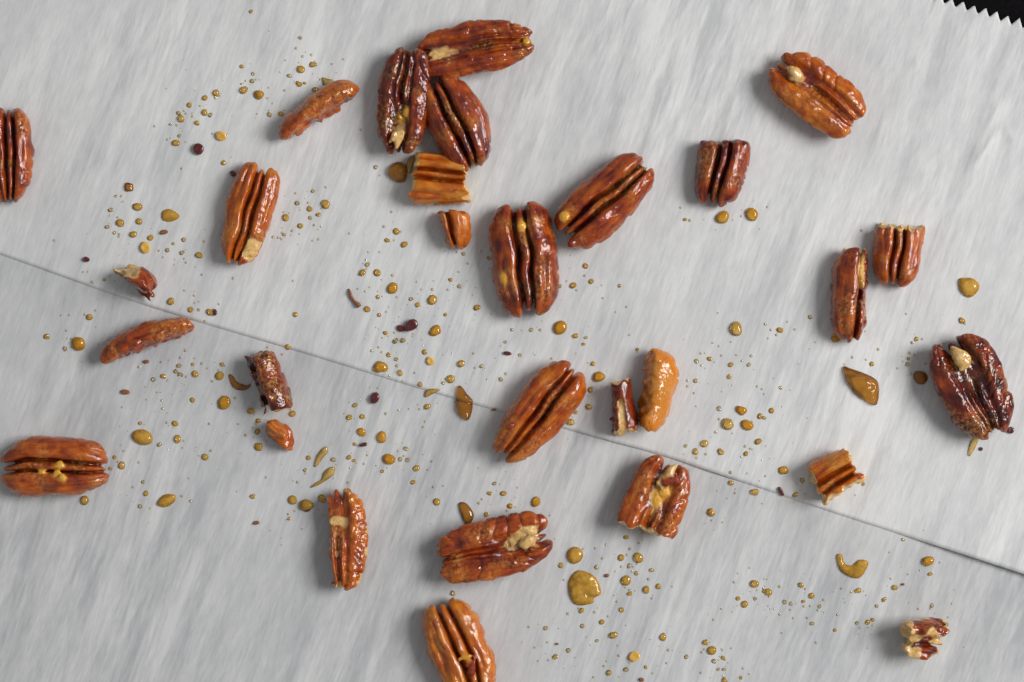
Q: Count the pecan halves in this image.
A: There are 13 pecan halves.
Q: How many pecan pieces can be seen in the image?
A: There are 16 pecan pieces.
